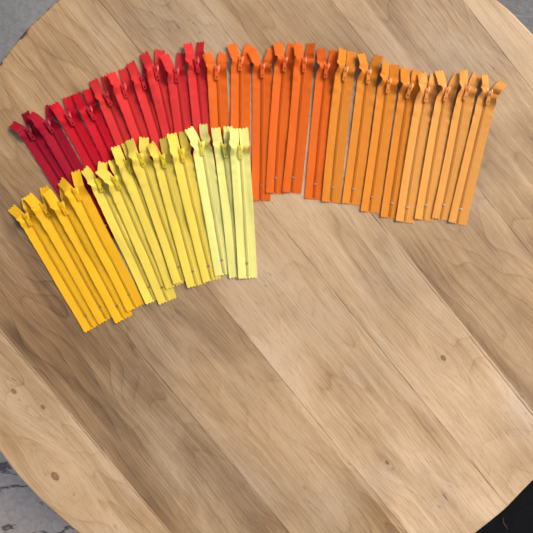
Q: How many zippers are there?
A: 37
